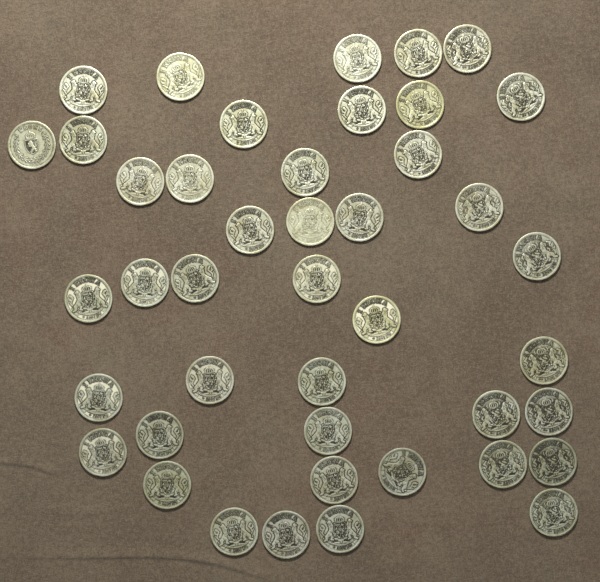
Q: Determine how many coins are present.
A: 43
